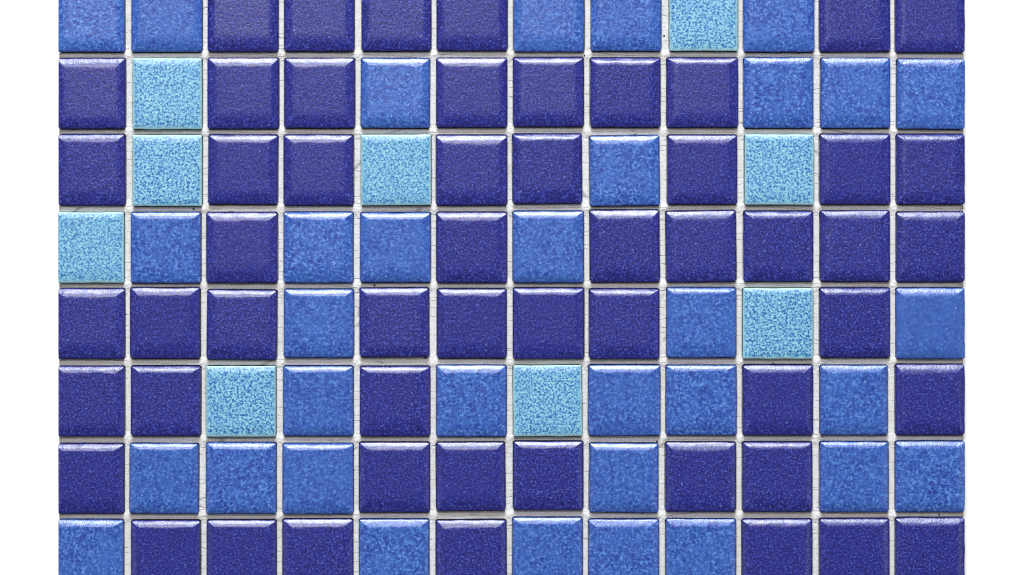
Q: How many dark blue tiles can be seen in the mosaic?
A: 54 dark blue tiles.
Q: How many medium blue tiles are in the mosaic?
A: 33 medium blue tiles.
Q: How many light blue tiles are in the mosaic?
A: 9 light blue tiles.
